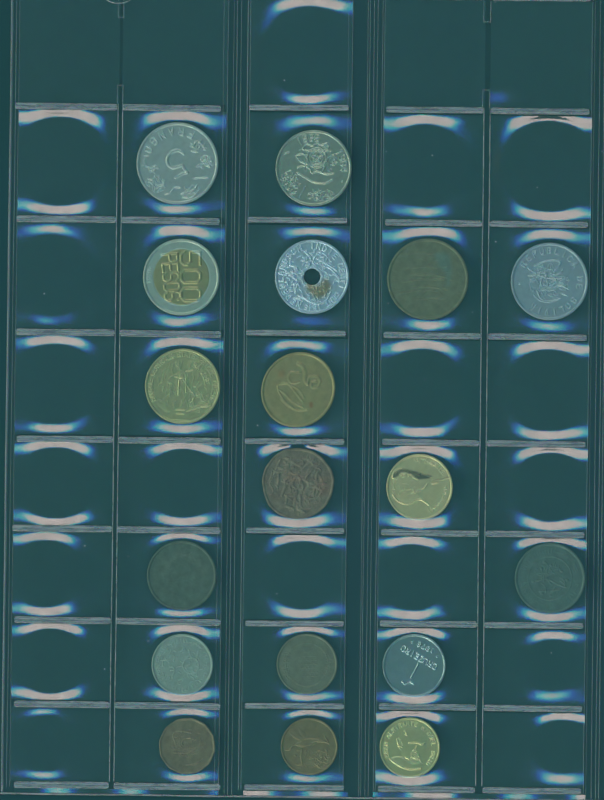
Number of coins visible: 18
